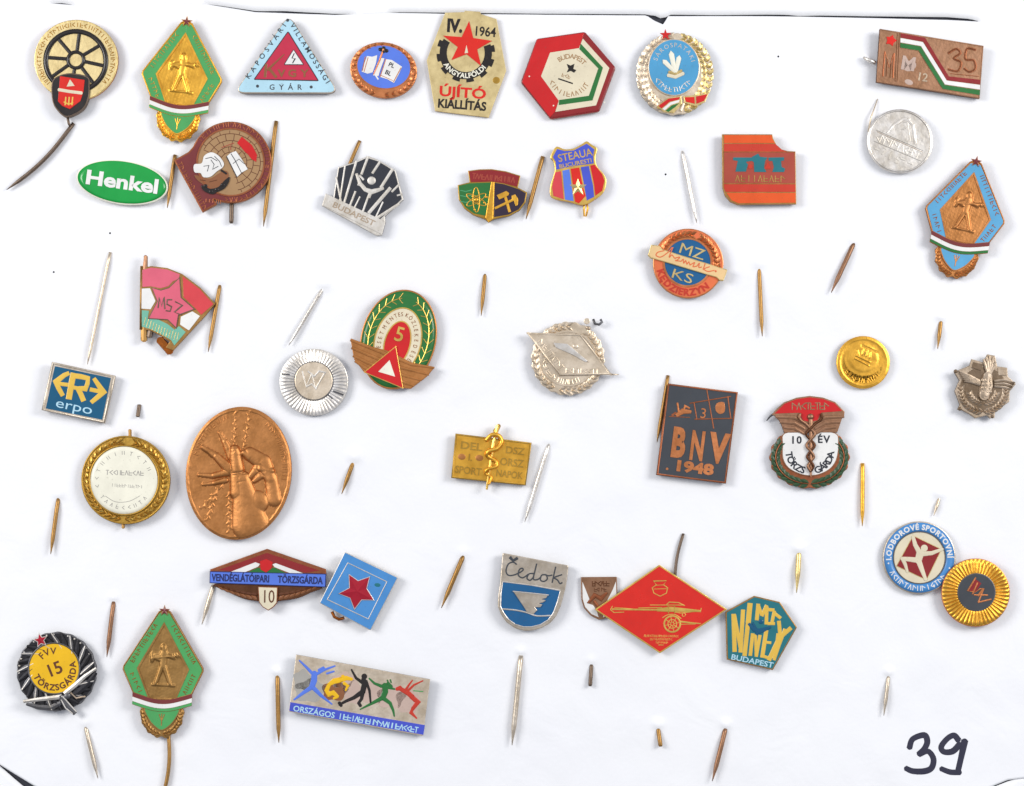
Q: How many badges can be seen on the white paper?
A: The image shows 40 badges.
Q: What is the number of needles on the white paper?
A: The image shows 34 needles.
